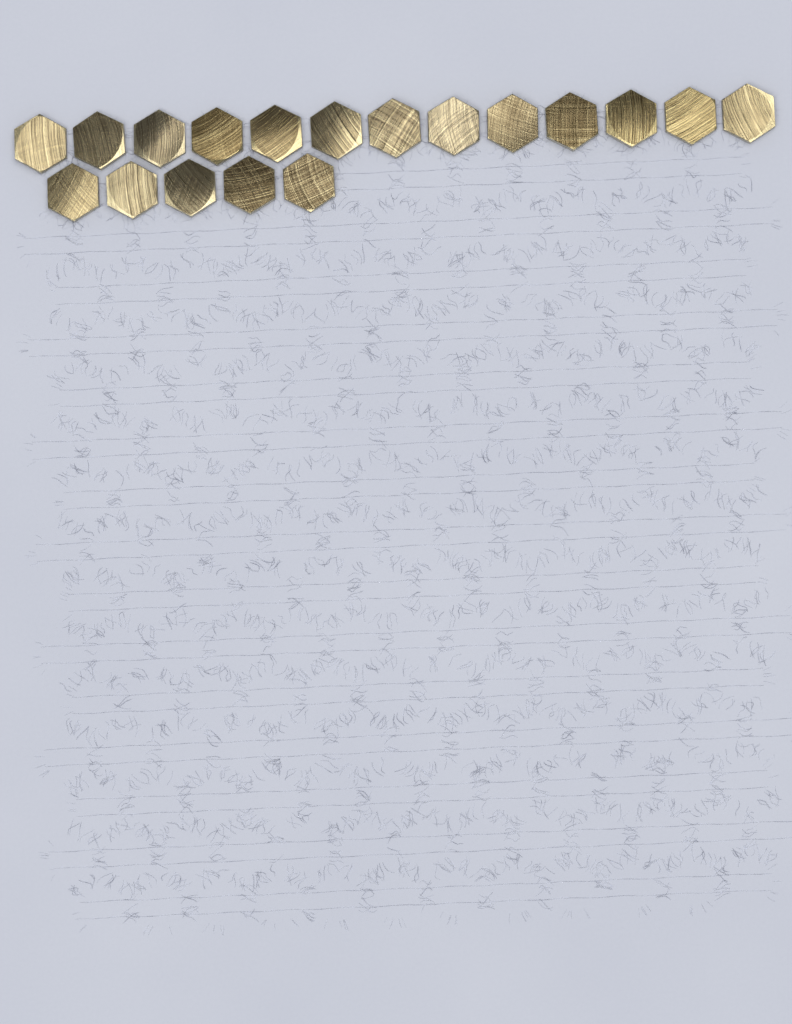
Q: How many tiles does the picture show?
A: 18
